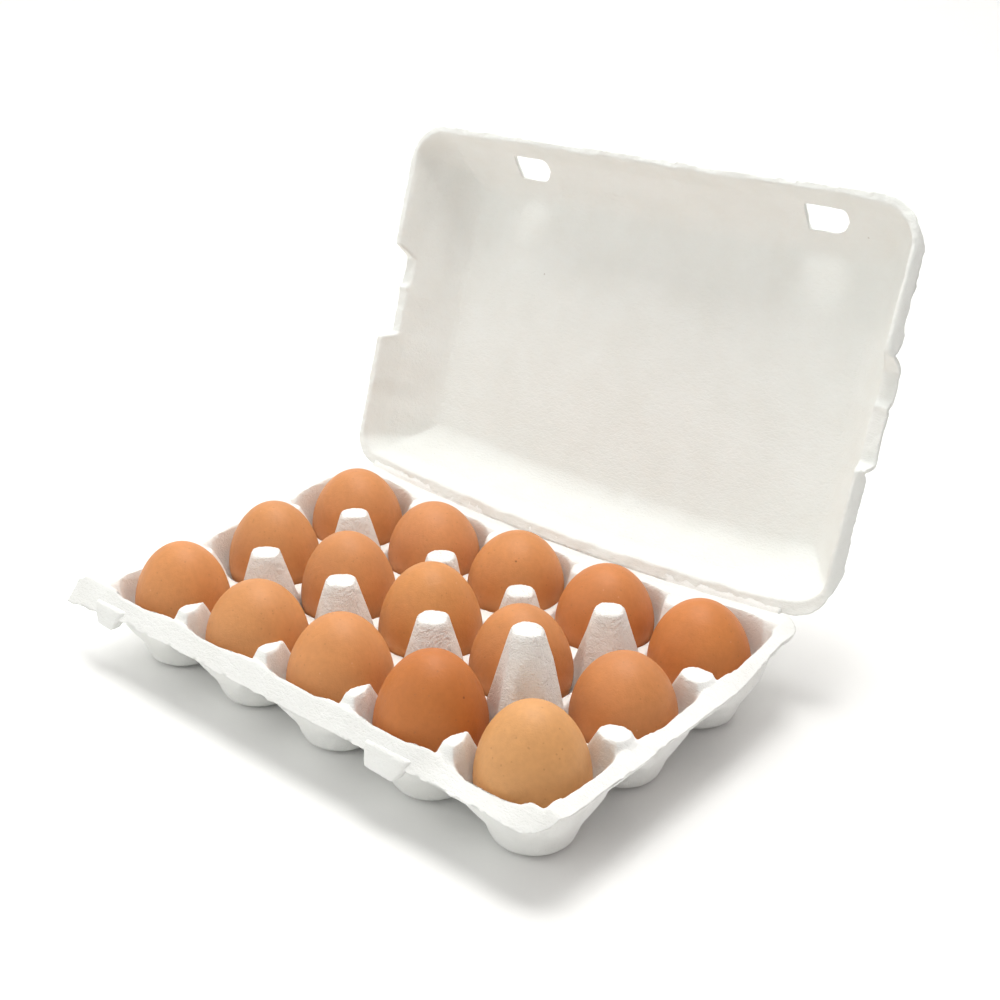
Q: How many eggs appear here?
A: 15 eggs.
